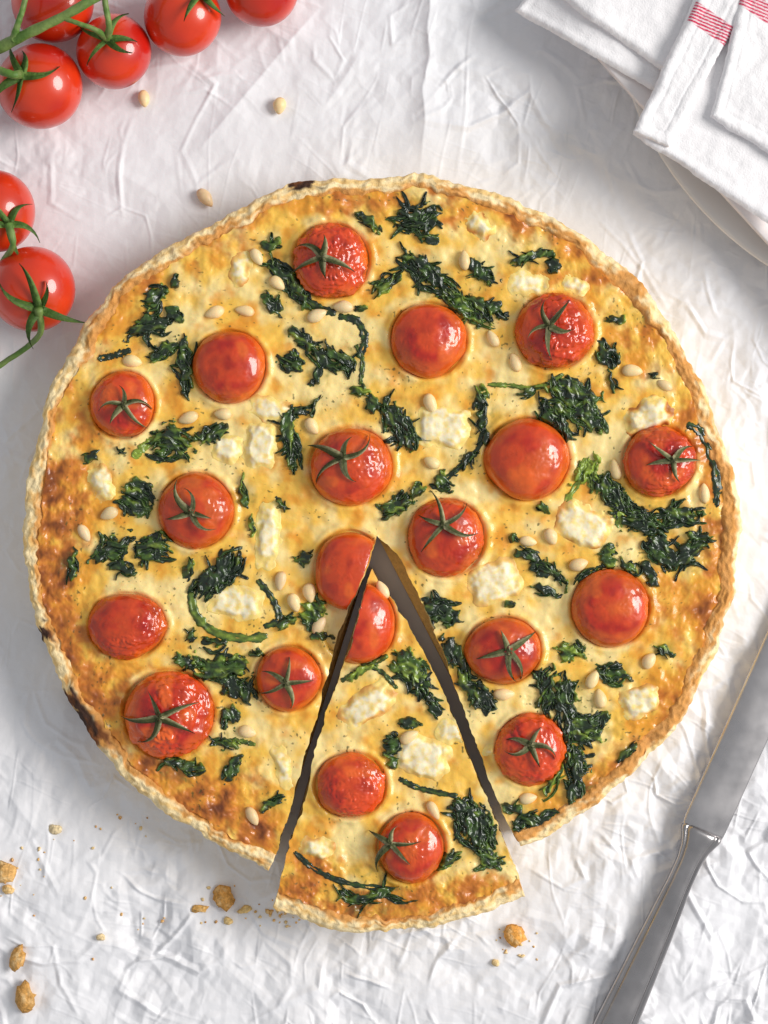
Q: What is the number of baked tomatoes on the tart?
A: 20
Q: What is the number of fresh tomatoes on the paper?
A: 7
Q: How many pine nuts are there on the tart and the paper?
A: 41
